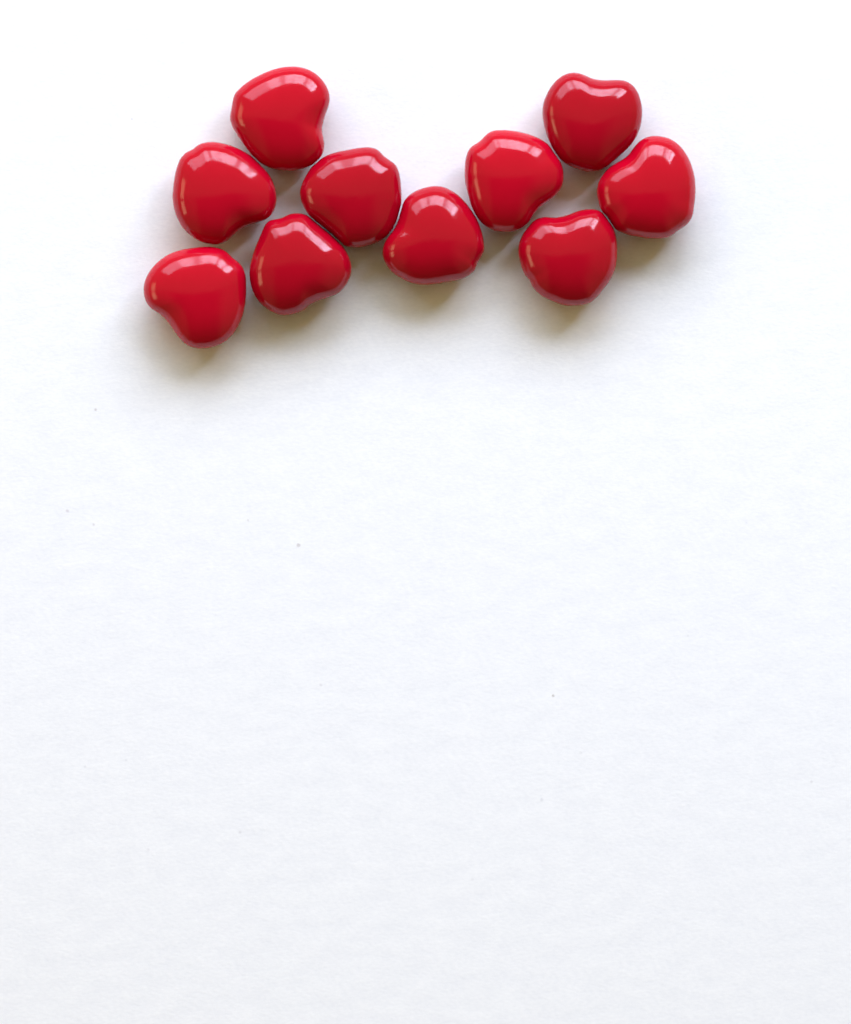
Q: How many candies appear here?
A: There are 10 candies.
